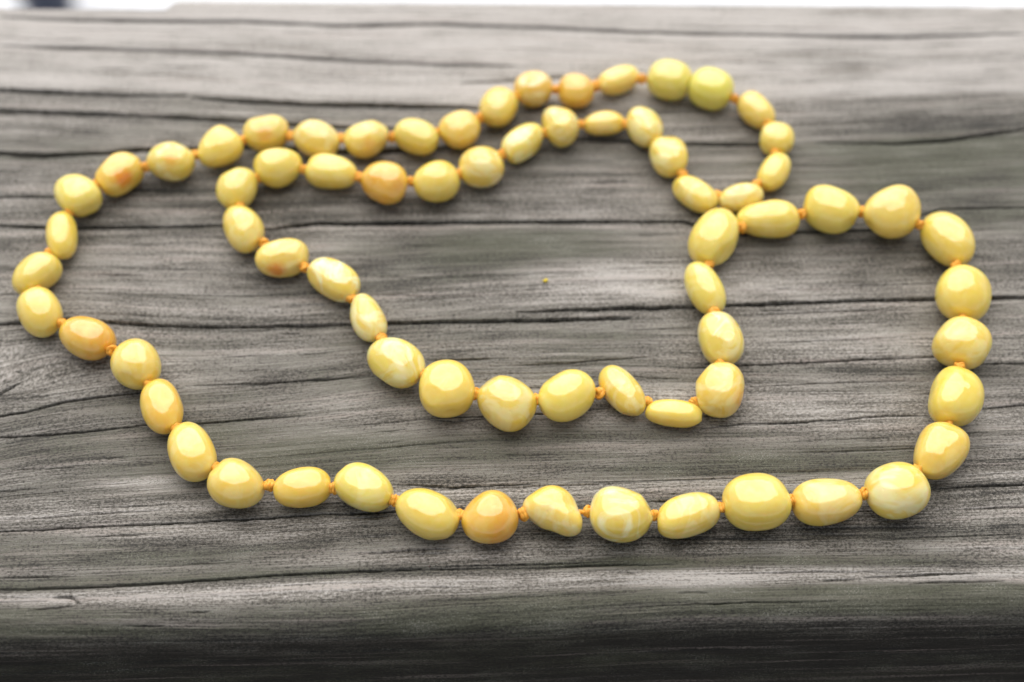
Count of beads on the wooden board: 71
